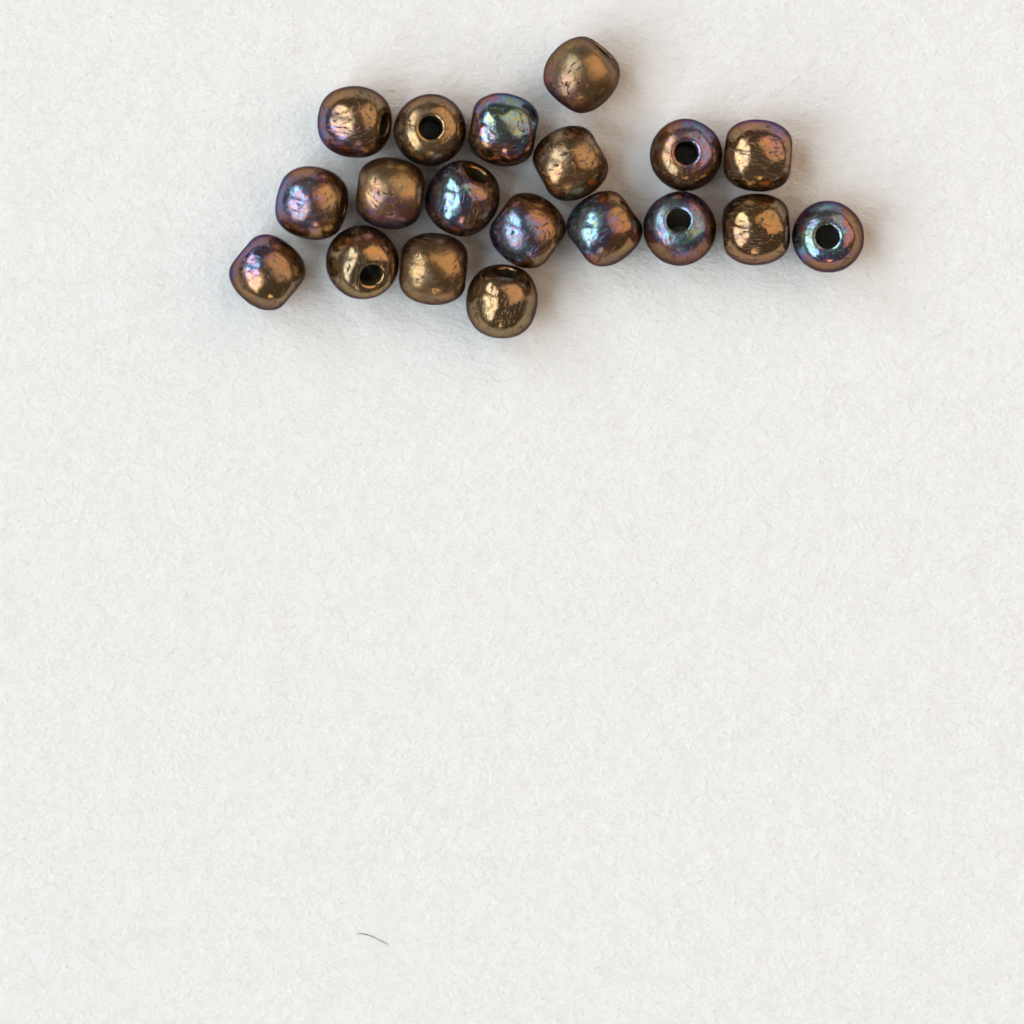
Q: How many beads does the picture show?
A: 19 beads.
